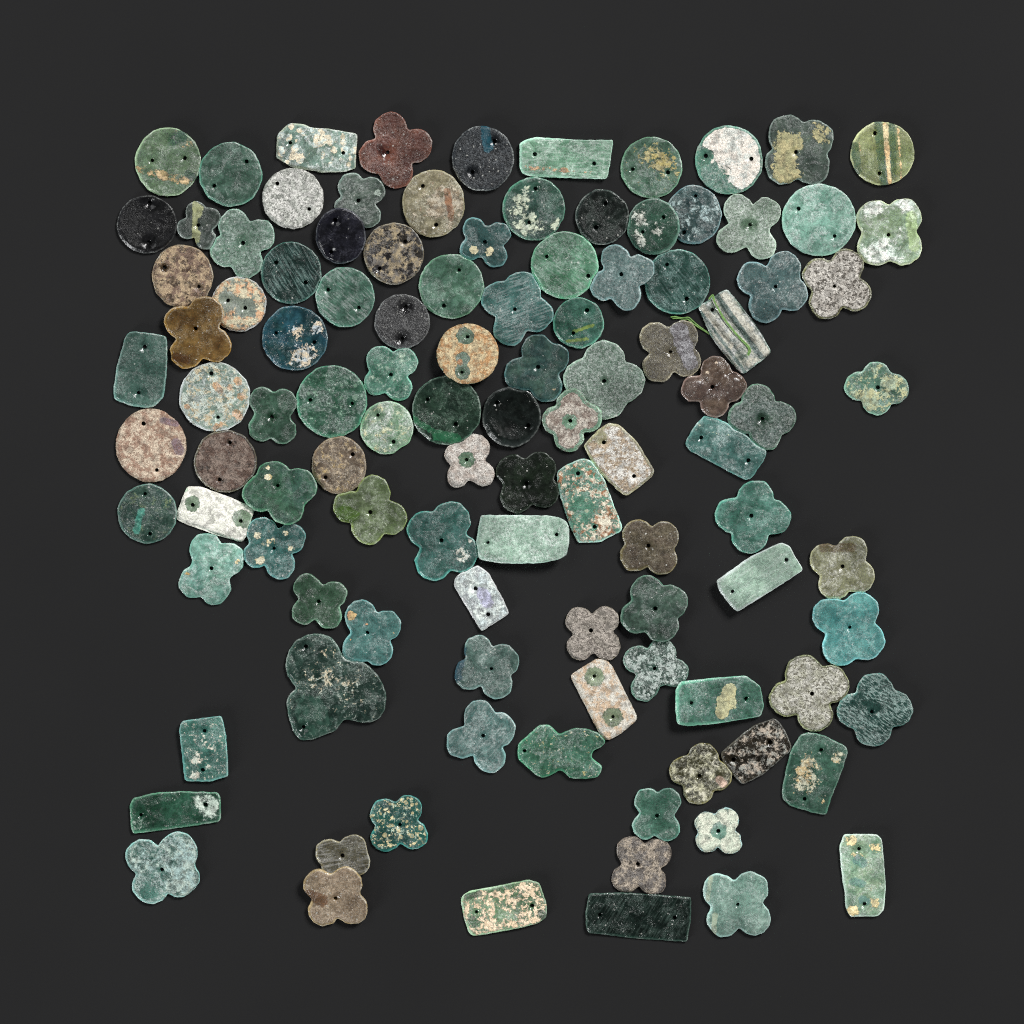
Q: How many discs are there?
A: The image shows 36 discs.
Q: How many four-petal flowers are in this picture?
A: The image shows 51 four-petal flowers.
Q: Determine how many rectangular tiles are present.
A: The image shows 20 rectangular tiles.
